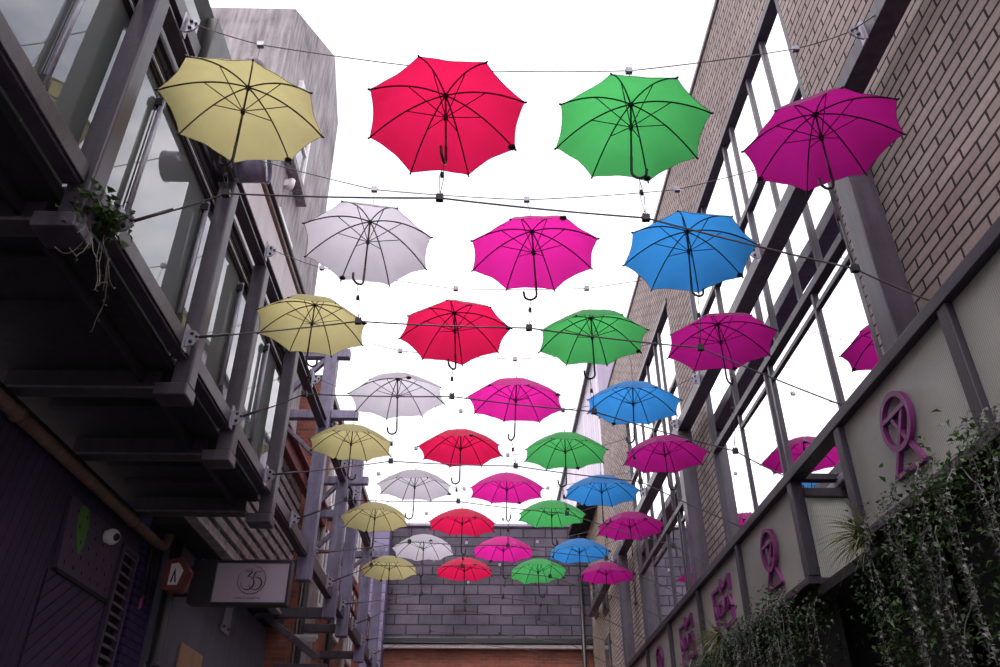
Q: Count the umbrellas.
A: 32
